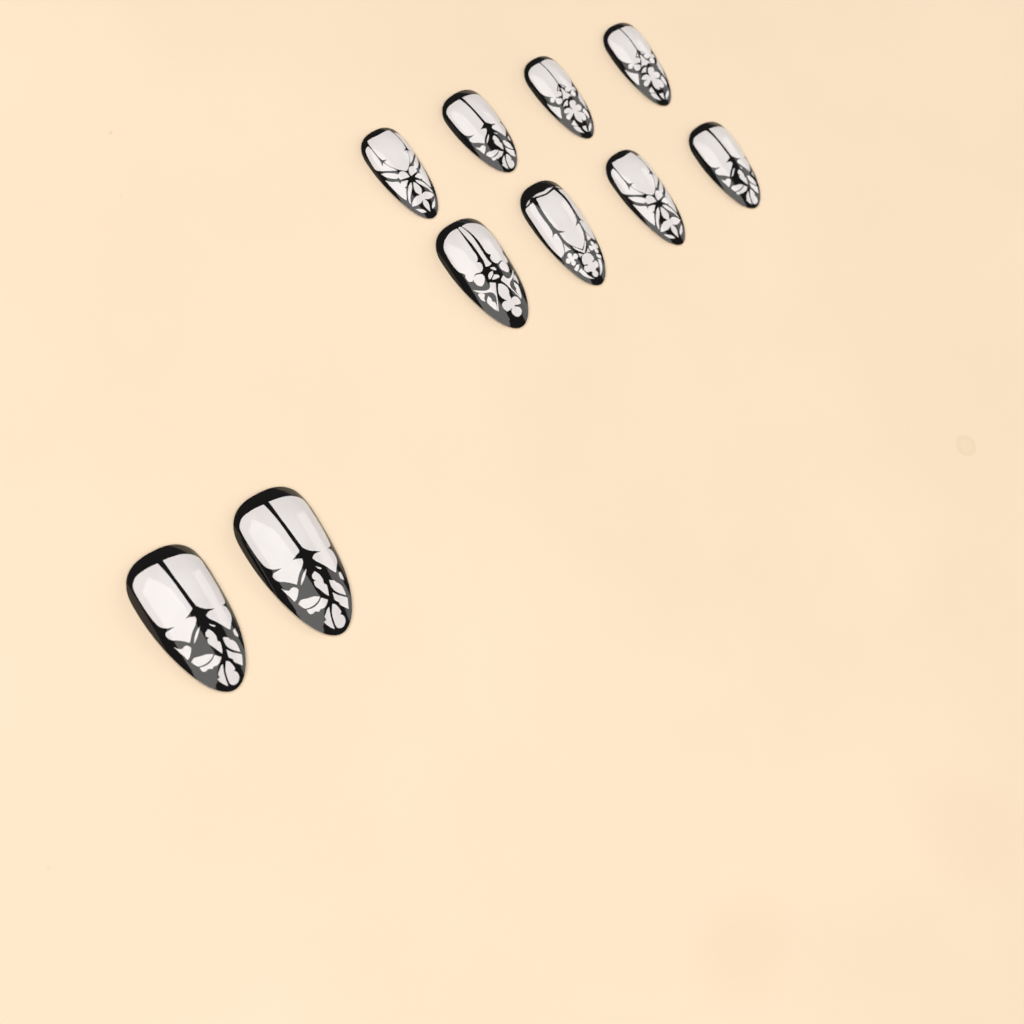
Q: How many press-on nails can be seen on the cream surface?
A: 10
